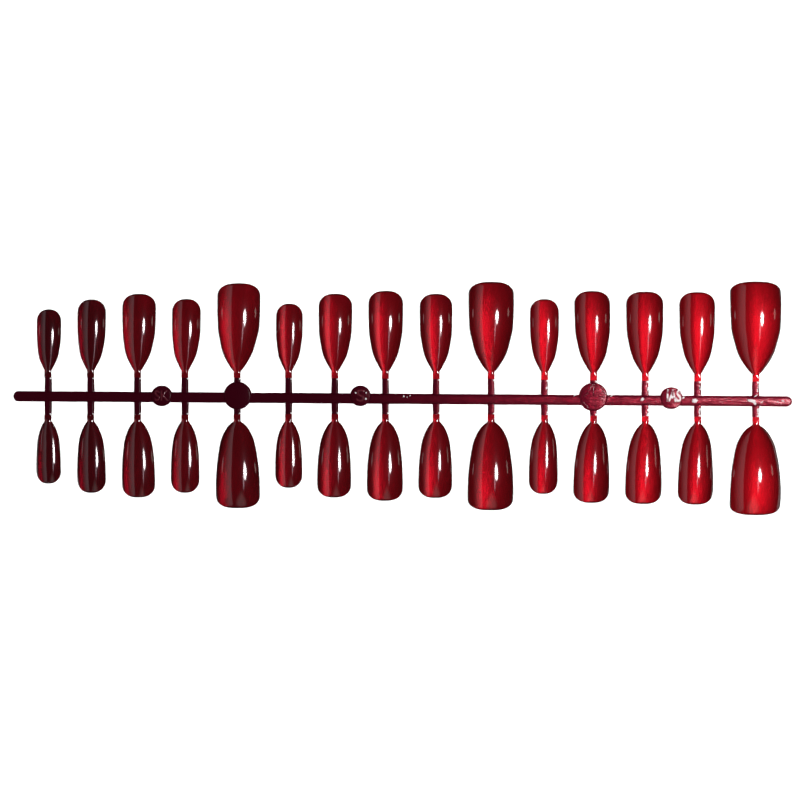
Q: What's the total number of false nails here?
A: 30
